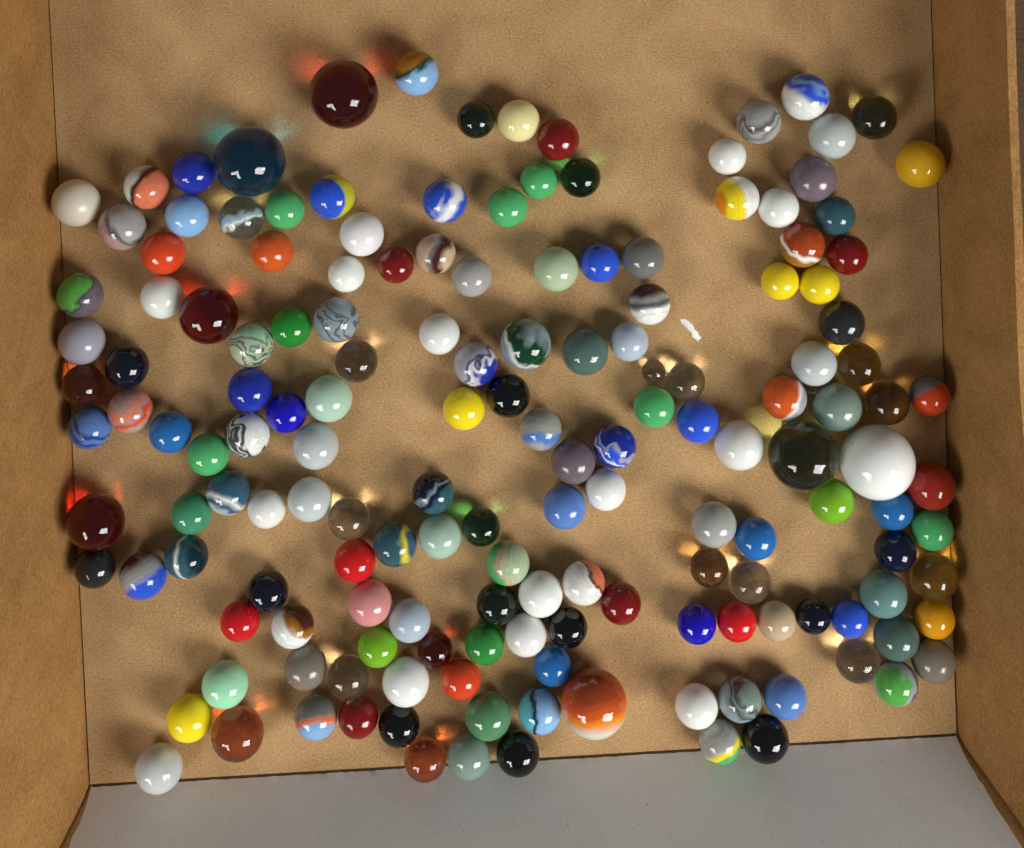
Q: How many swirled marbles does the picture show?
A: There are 38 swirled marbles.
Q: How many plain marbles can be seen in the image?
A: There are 123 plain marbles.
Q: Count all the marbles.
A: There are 161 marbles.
